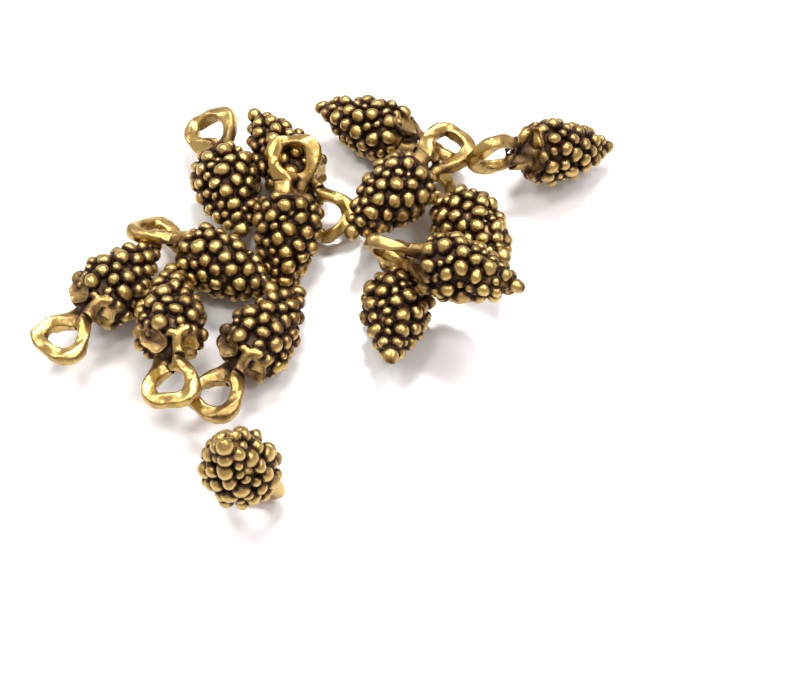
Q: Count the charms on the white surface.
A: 14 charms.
